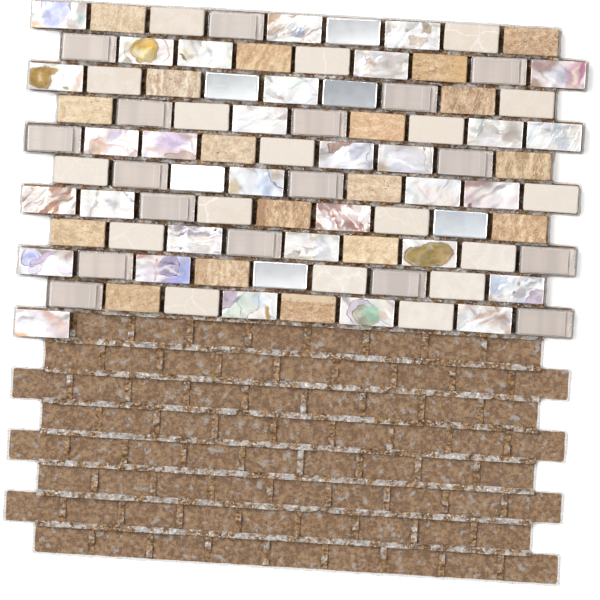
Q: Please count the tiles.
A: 91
